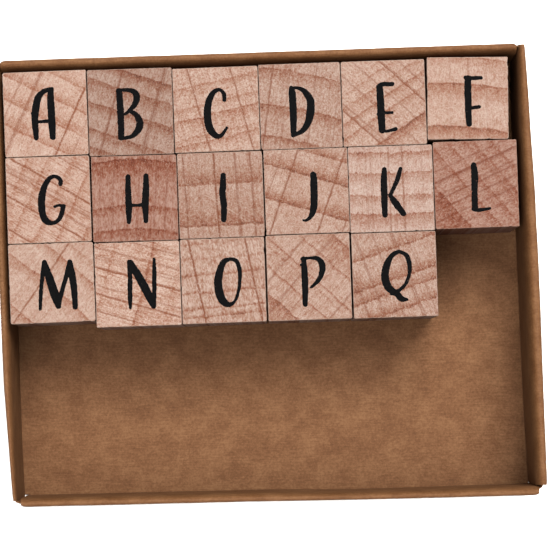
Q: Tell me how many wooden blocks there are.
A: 17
